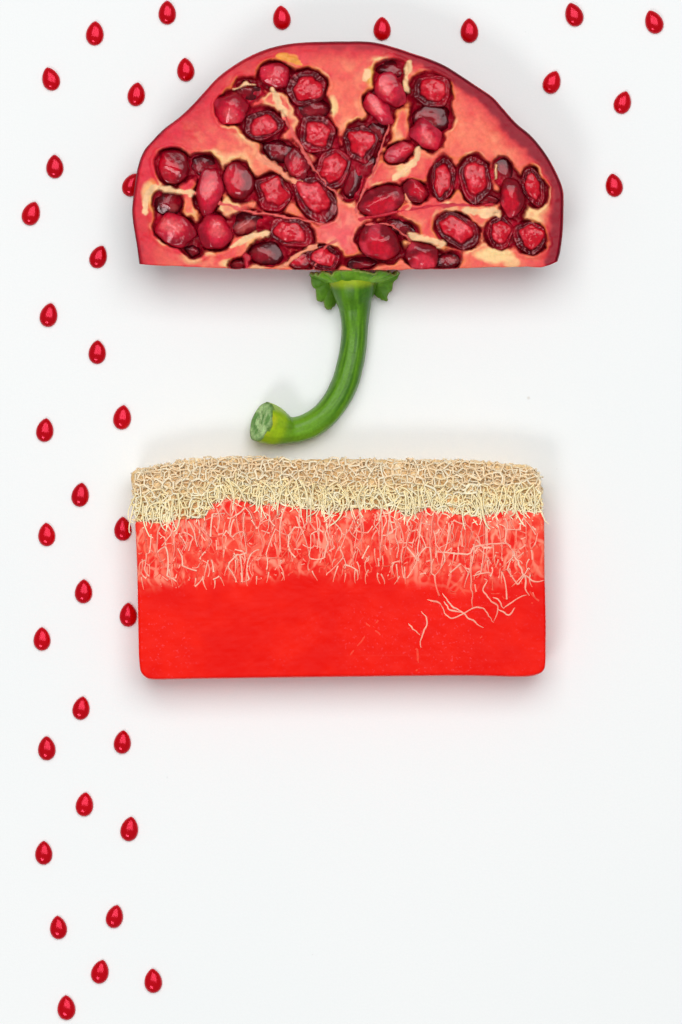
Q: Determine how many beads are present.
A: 38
